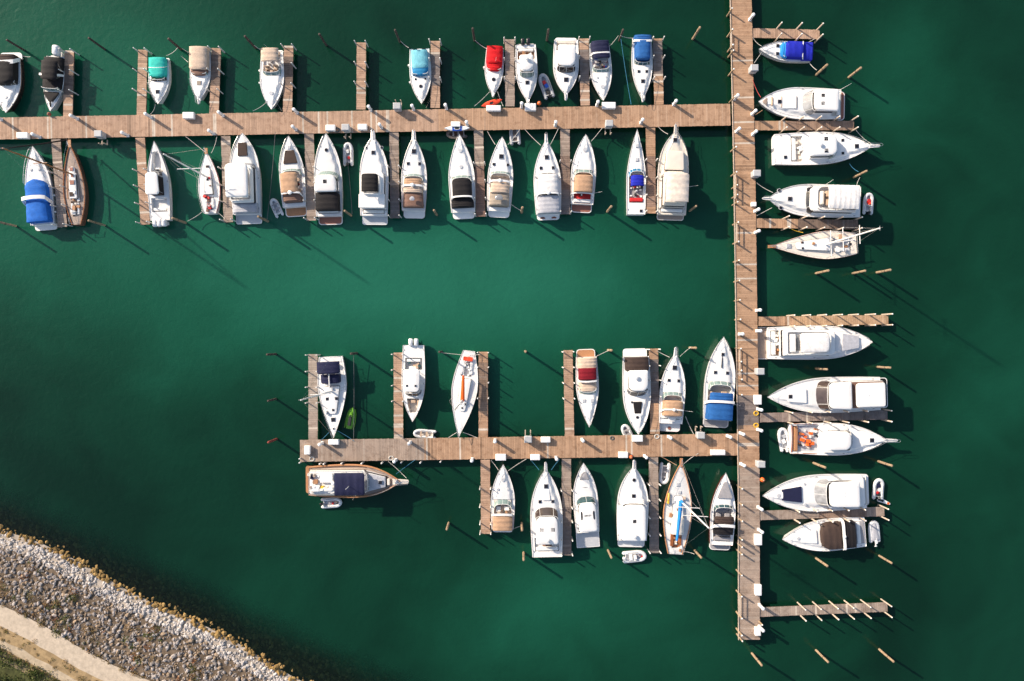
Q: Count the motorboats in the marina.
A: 44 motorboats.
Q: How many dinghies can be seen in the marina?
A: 14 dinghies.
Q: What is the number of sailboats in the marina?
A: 6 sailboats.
